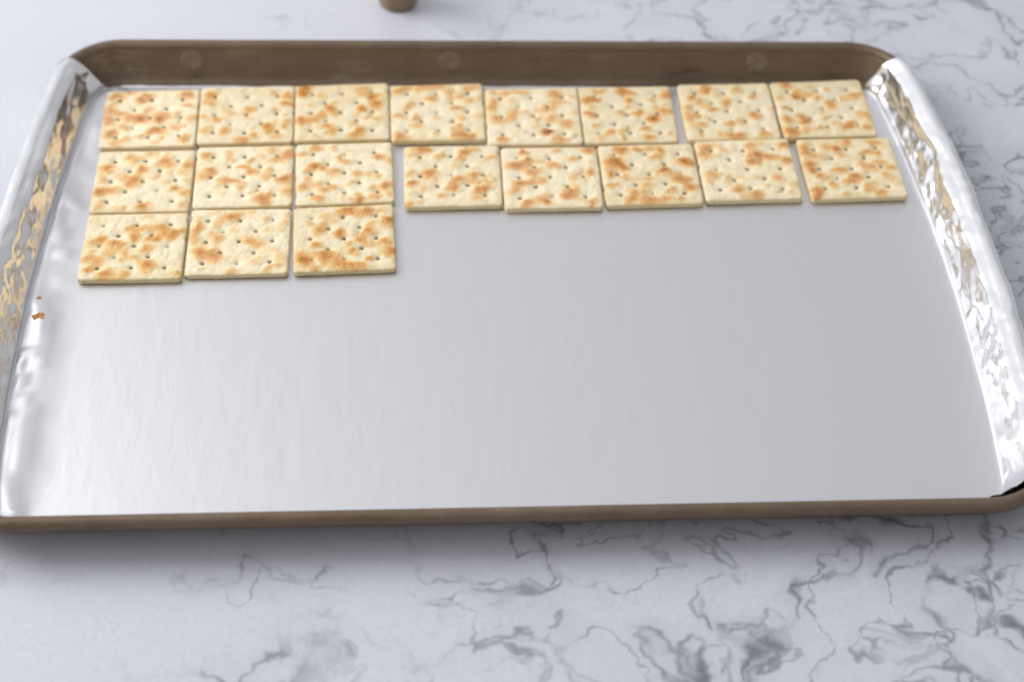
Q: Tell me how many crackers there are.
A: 19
